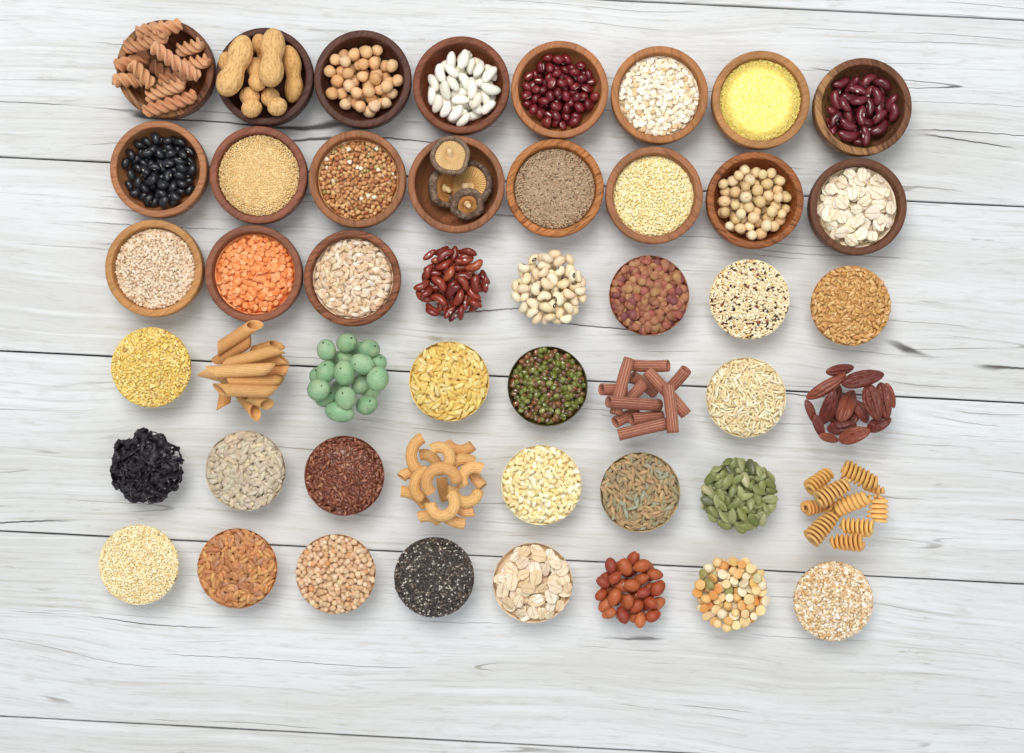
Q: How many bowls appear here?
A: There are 19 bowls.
